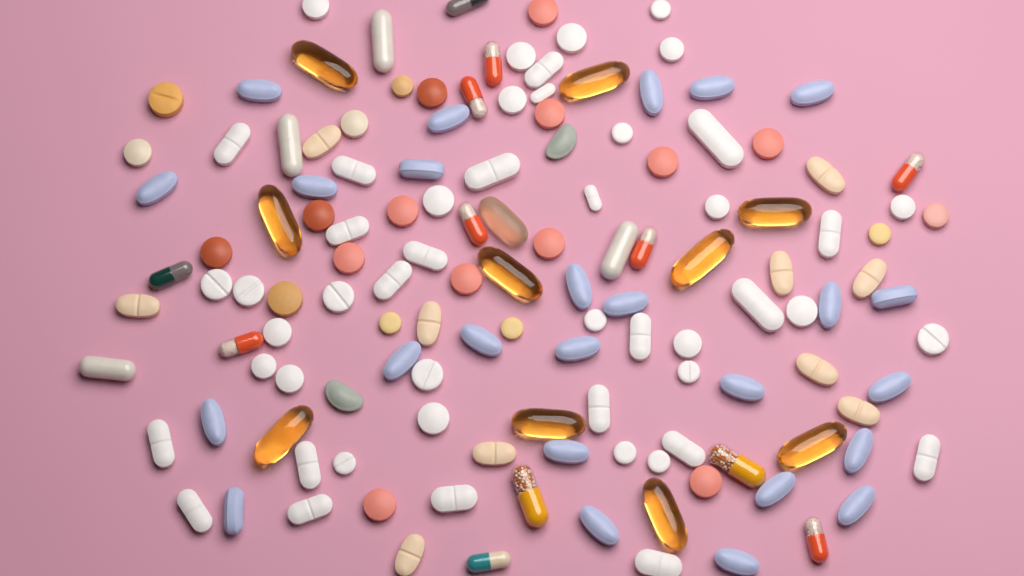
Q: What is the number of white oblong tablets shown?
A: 22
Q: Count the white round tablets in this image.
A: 26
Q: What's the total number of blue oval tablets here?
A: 25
